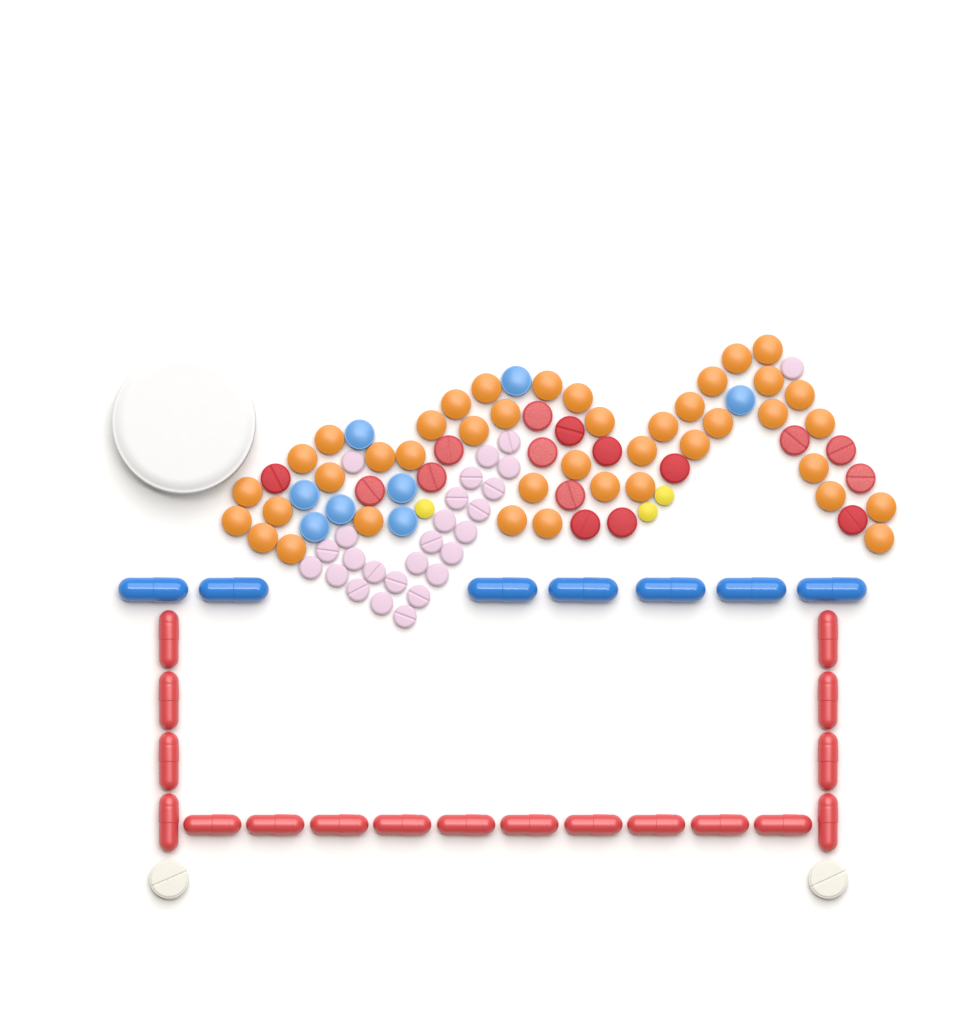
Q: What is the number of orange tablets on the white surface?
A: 41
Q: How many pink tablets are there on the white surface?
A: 26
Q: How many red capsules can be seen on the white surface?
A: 18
